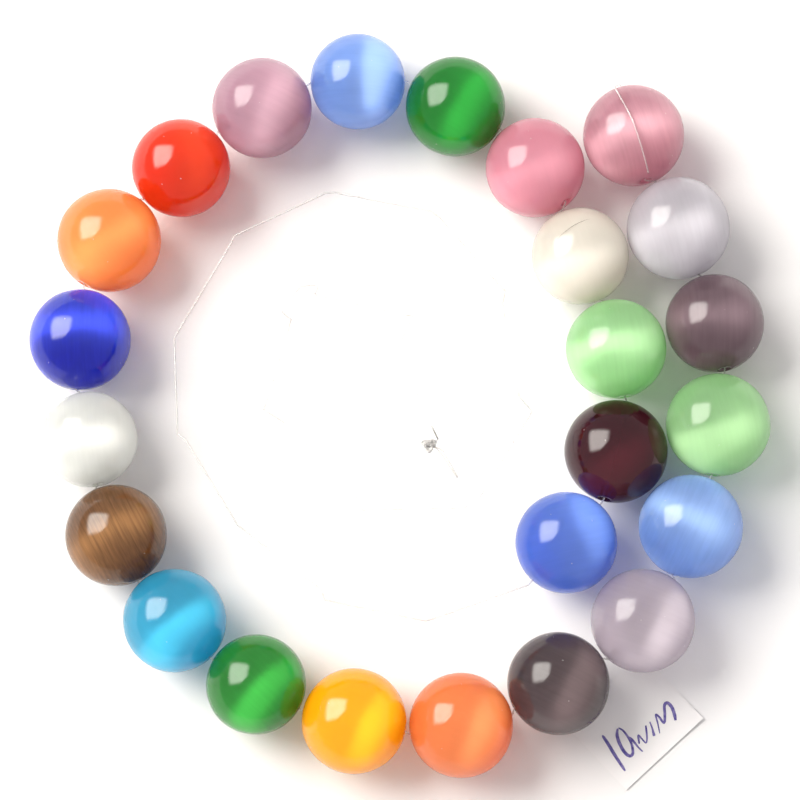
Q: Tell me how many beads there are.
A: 24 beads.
